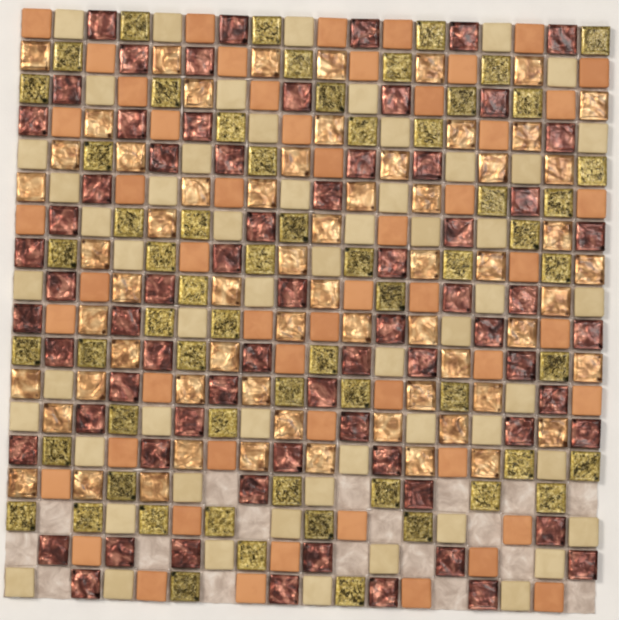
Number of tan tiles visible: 63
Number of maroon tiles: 71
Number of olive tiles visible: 62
